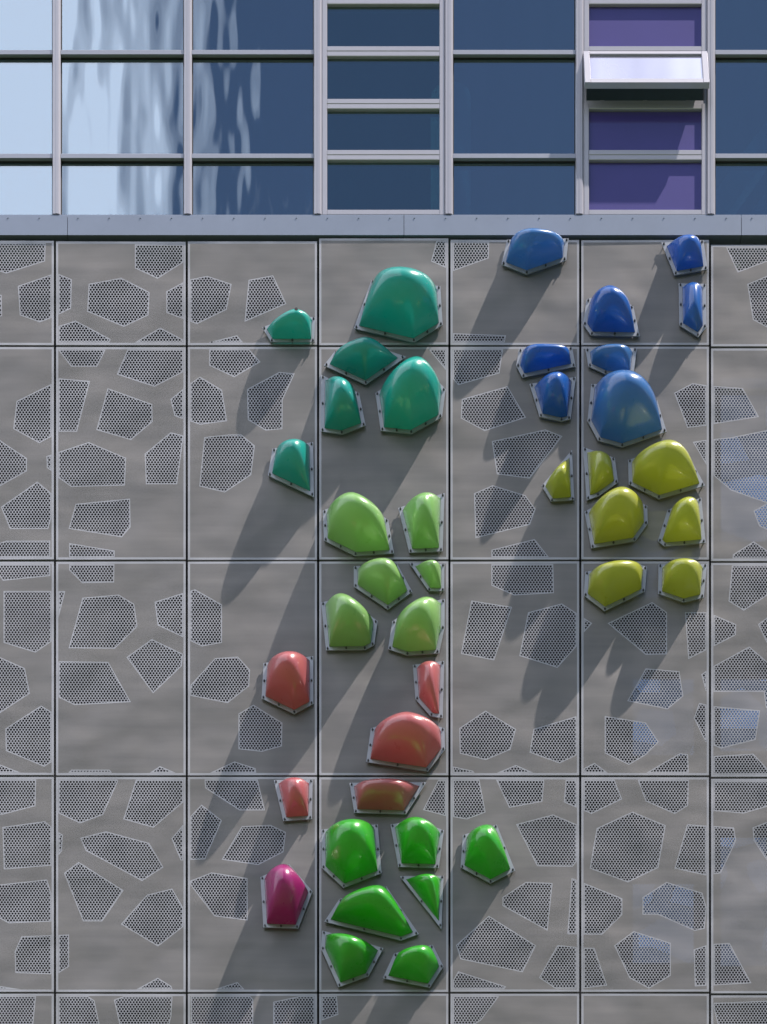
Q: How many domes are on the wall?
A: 40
